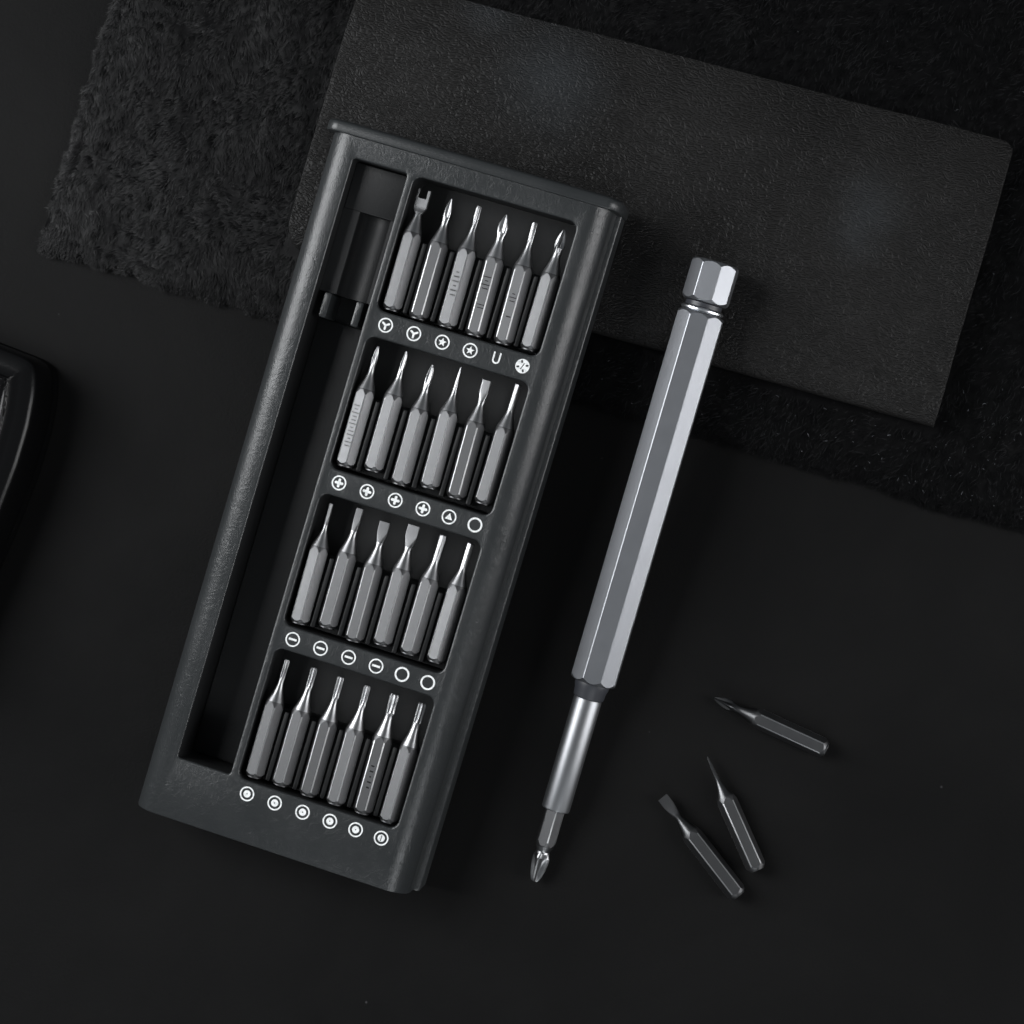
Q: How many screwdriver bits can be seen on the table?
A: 28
